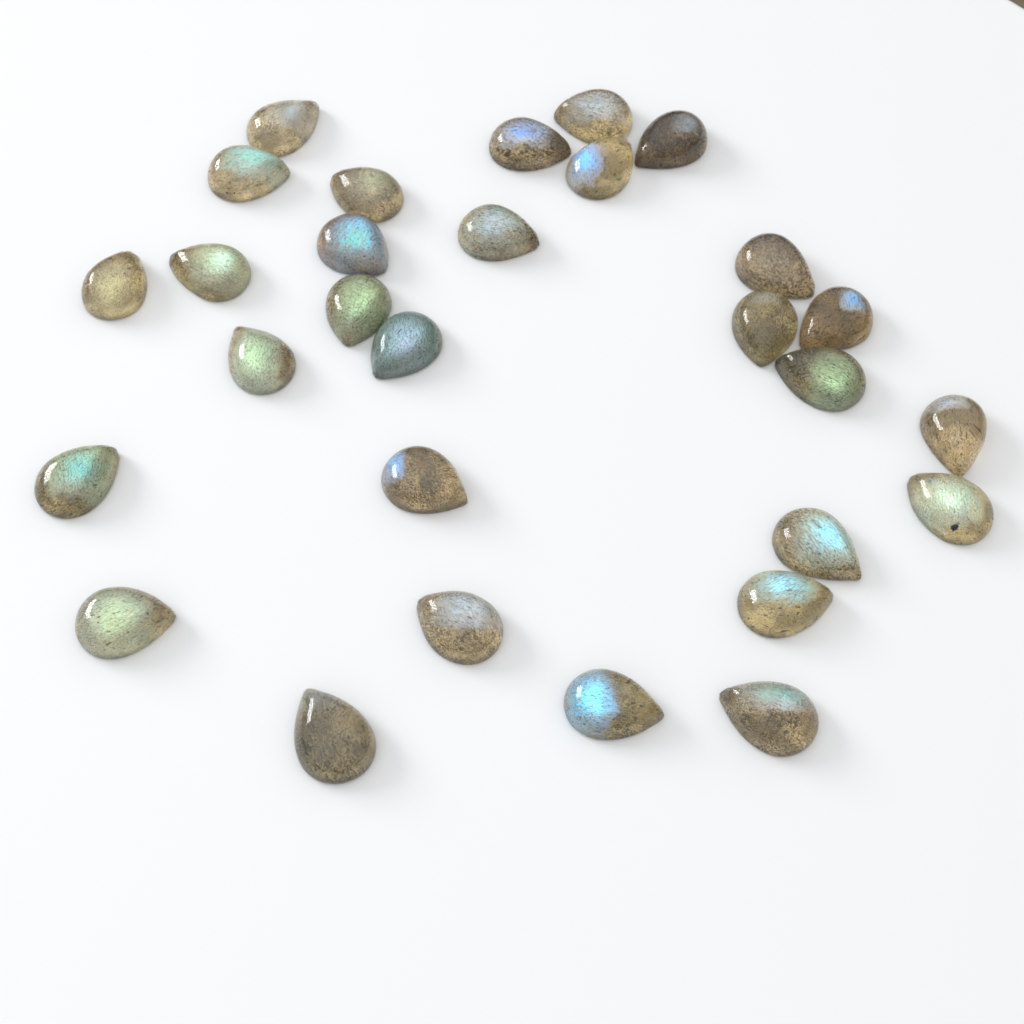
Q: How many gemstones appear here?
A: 29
